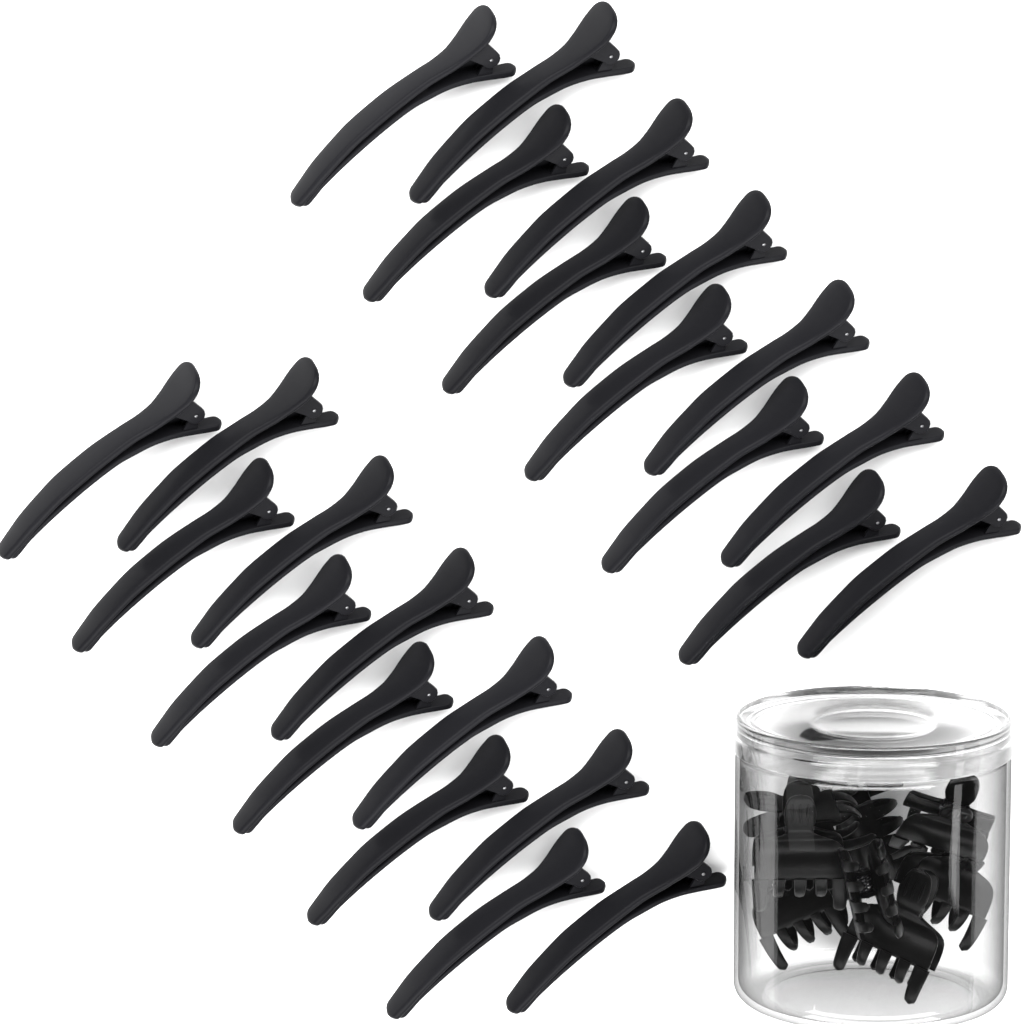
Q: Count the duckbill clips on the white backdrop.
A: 24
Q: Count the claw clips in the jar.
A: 8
